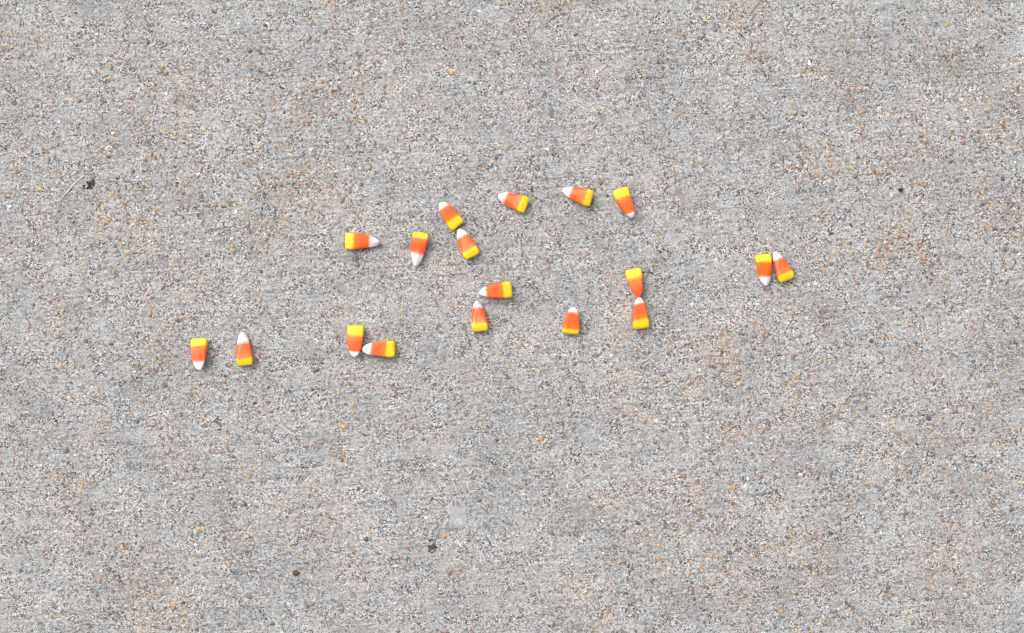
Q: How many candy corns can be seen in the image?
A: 18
